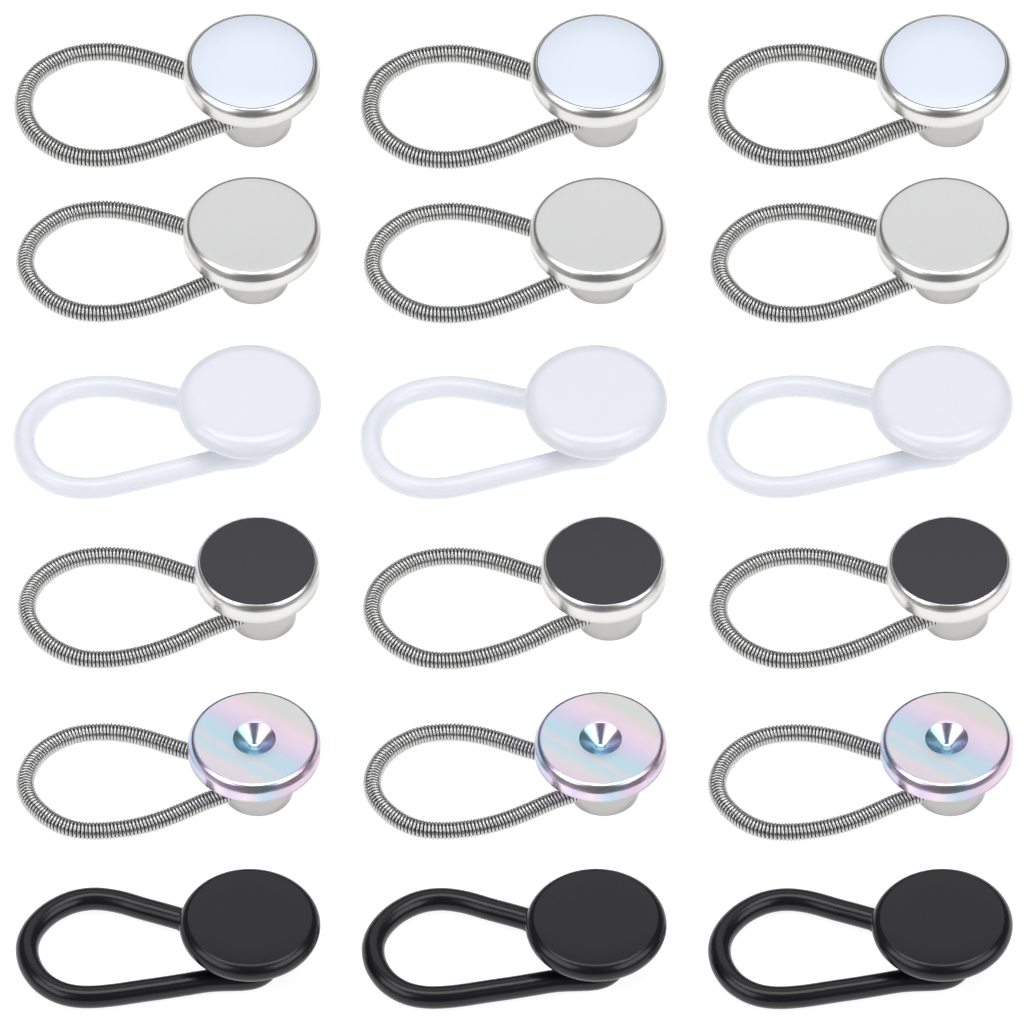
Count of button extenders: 18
